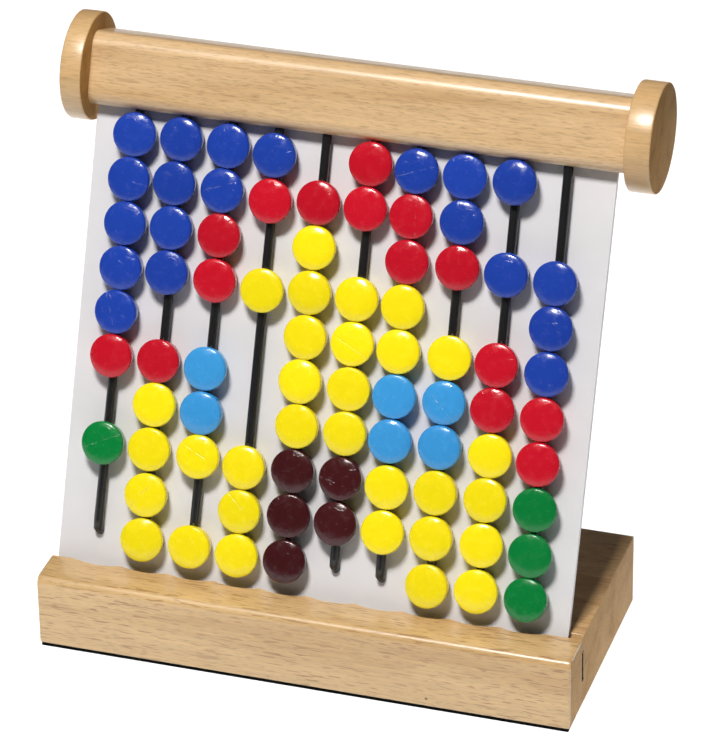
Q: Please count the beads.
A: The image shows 81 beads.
